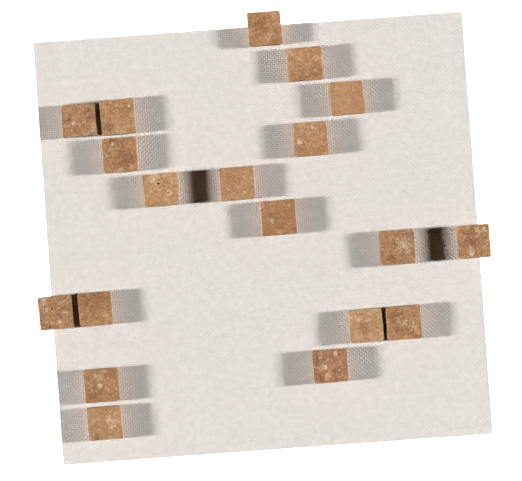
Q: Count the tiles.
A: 19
